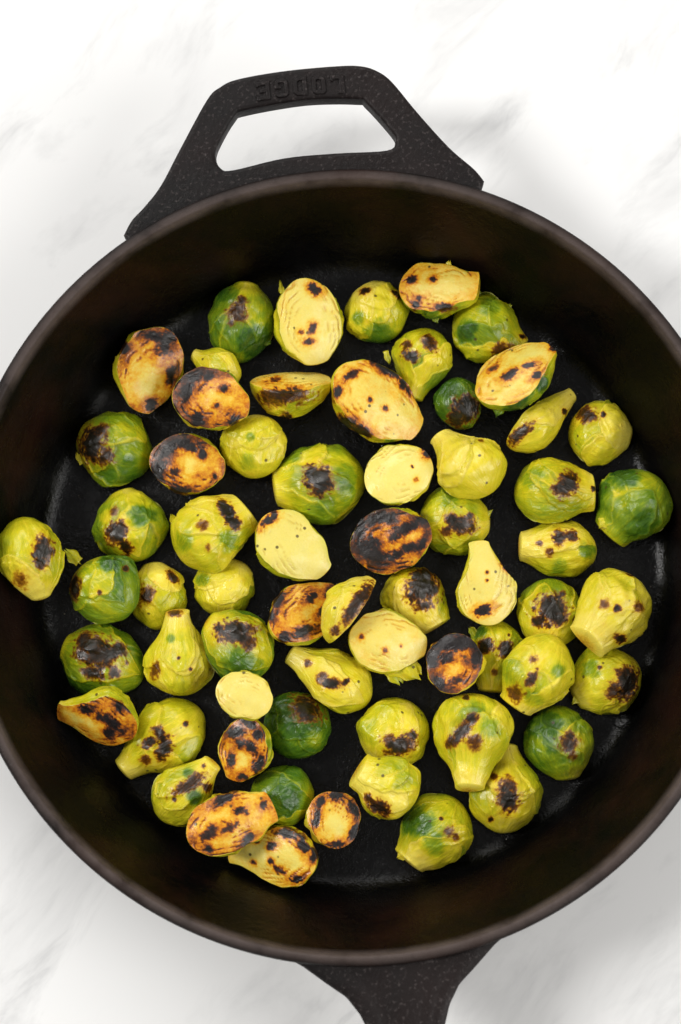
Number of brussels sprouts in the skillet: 64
